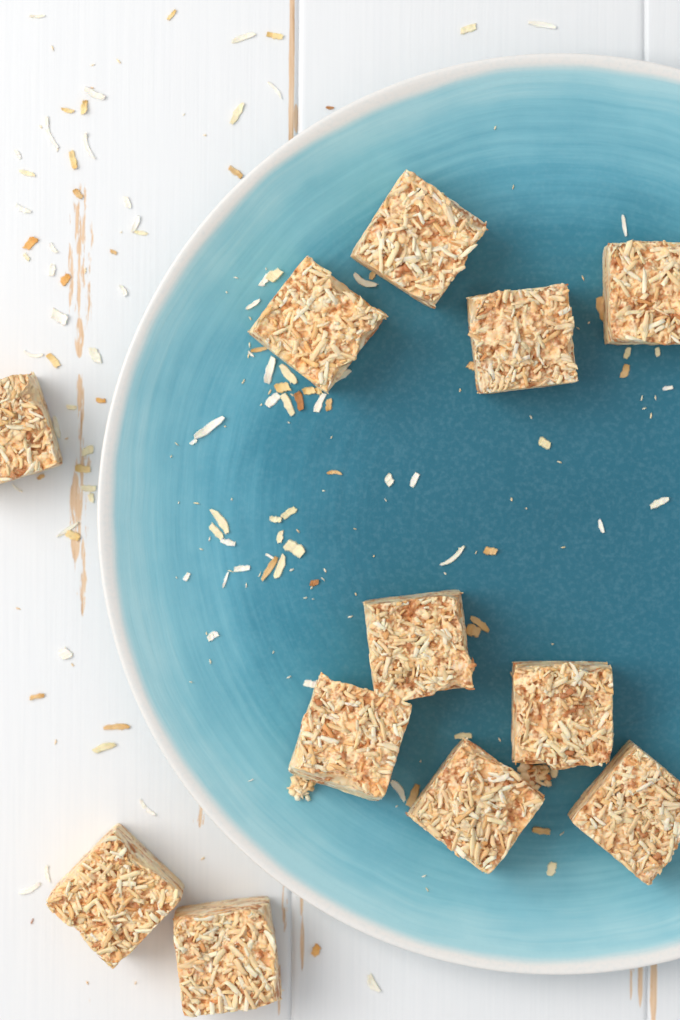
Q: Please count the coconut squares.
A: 12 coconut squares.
